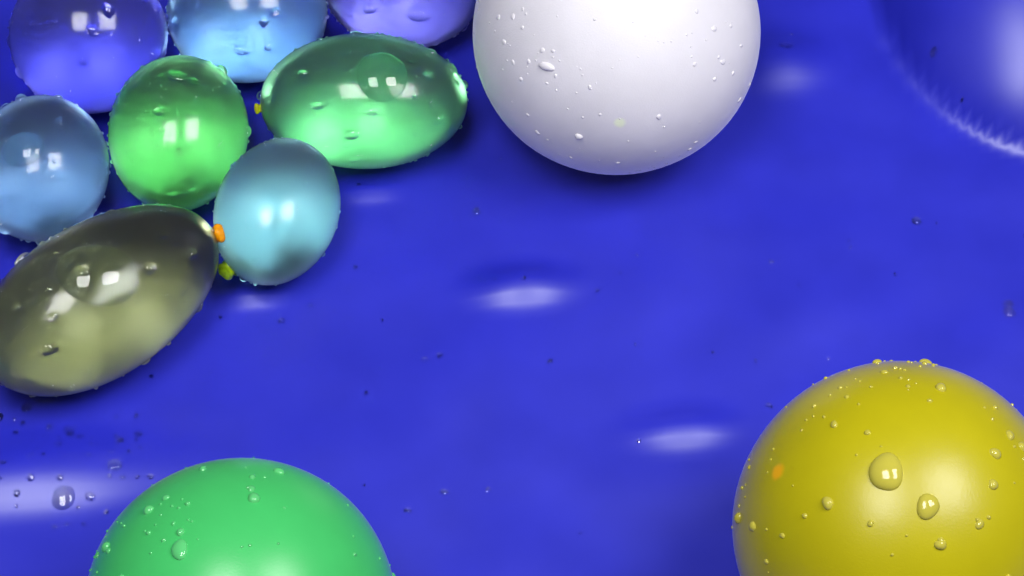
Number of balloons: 11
